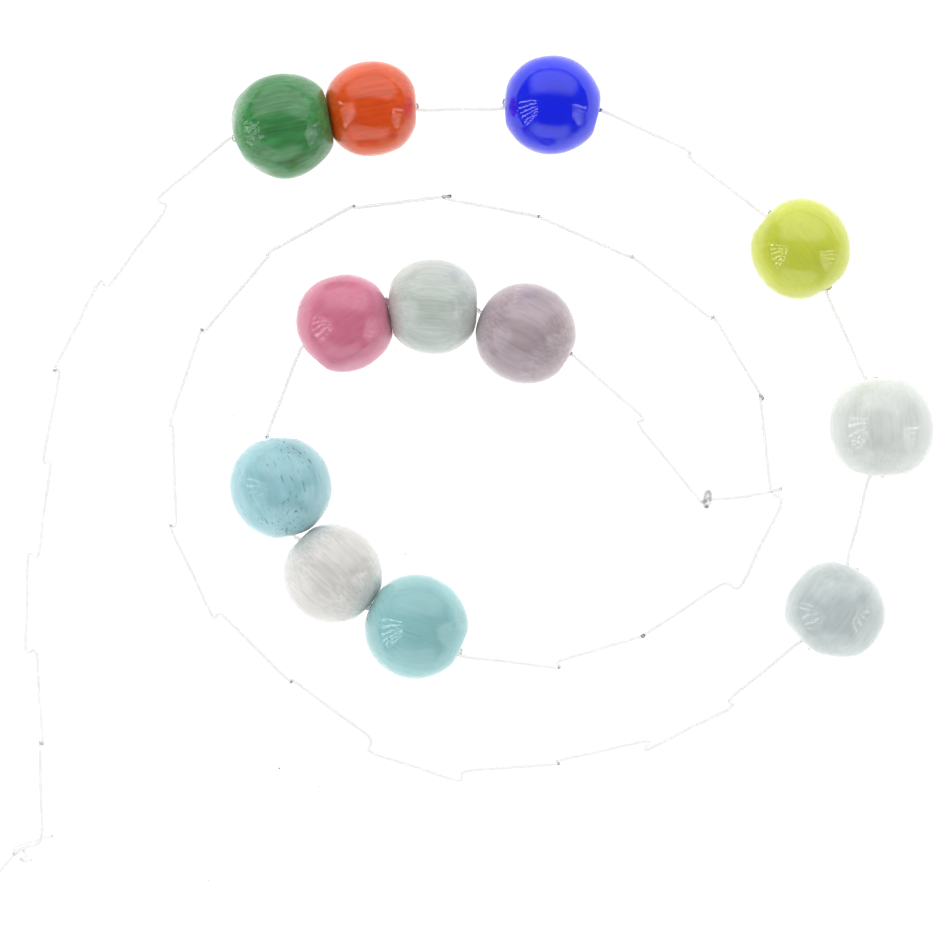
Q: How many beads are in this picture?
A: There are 12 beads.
